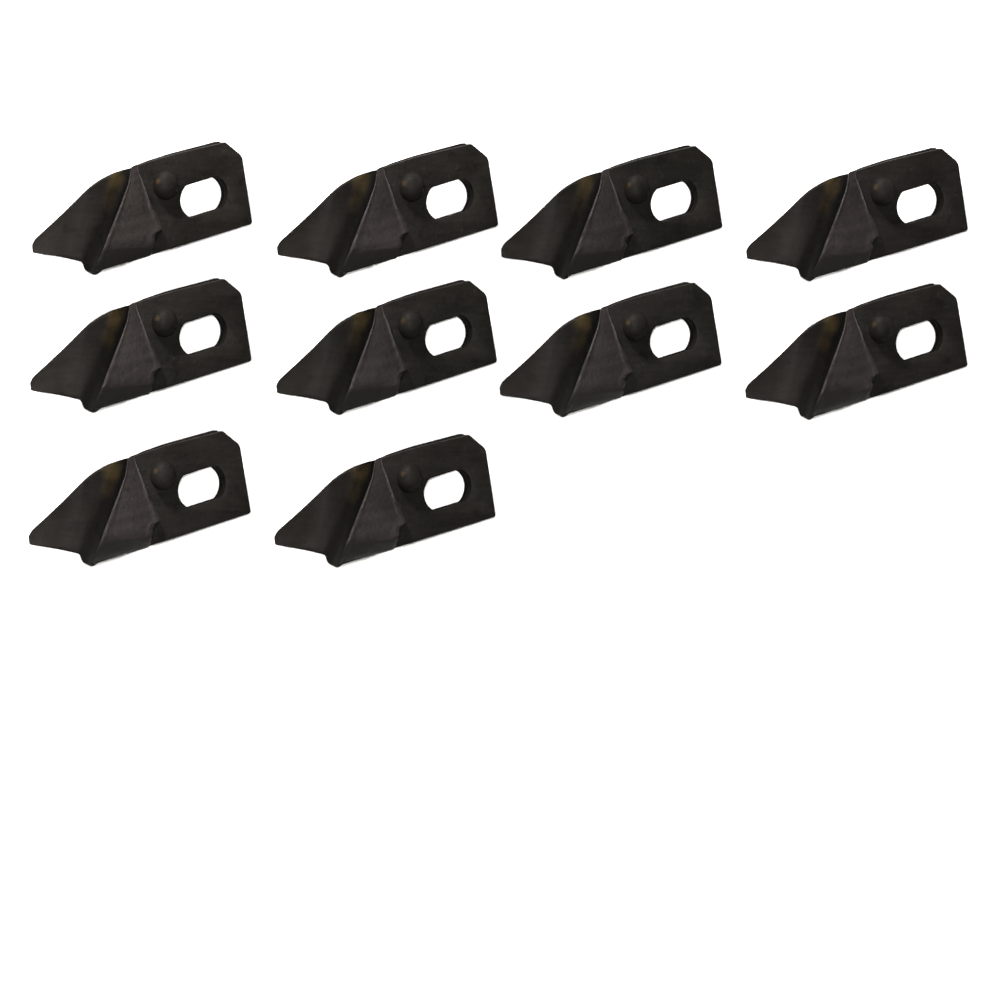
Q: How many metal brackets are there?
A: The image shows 10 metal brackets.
